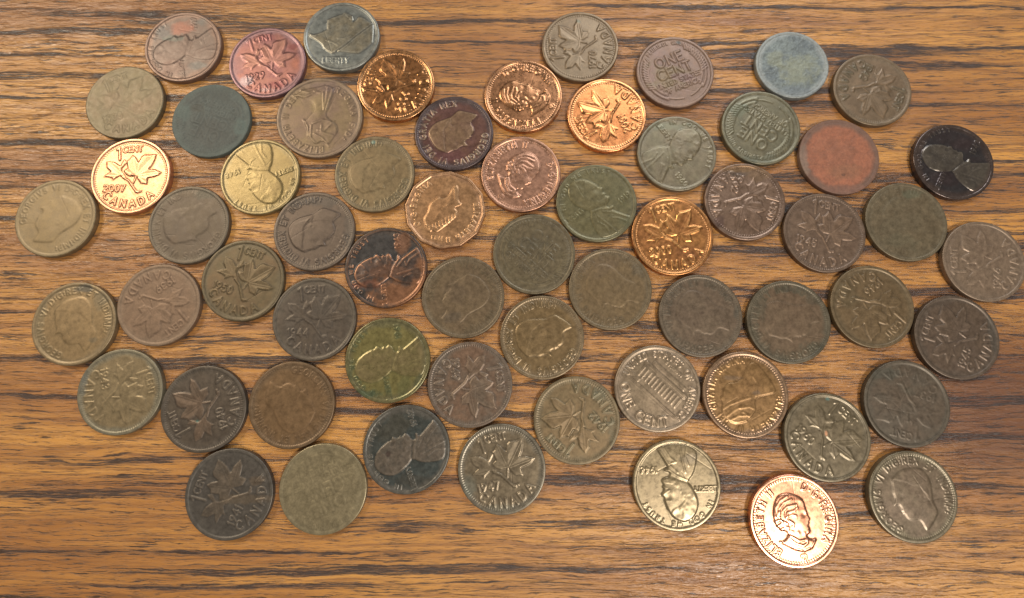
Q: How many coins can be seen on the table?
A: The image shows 62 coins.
